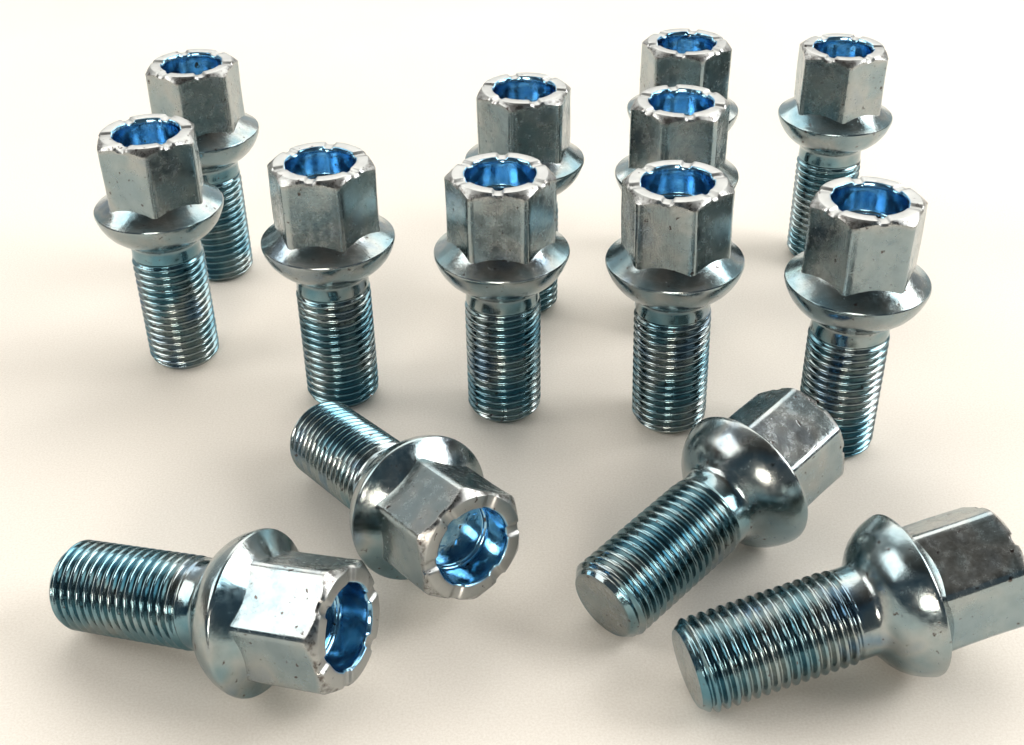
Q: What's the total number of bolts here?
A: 14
